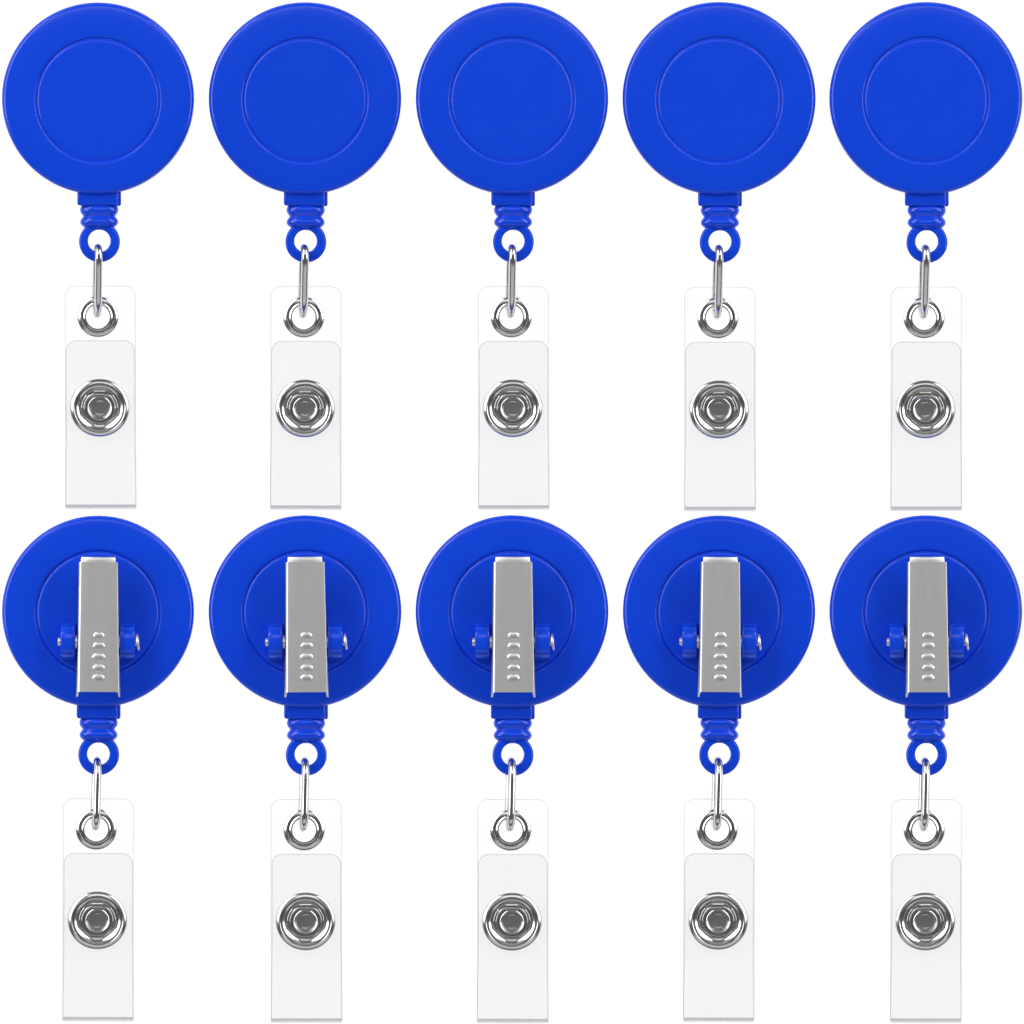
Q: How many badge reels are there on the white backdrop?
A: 10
